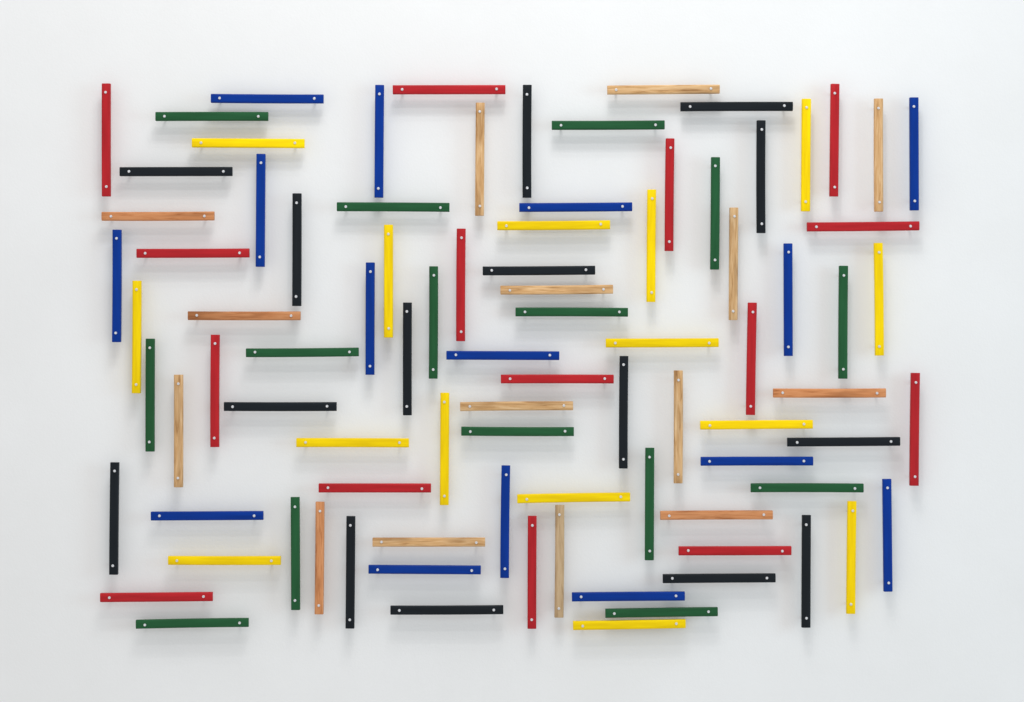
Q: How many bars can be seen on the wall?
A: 90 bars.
